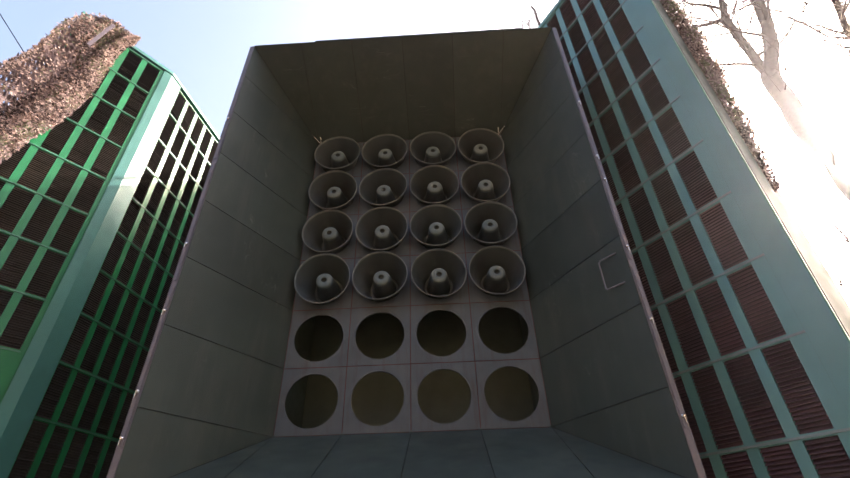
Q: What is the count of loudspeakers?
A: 16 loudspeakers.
